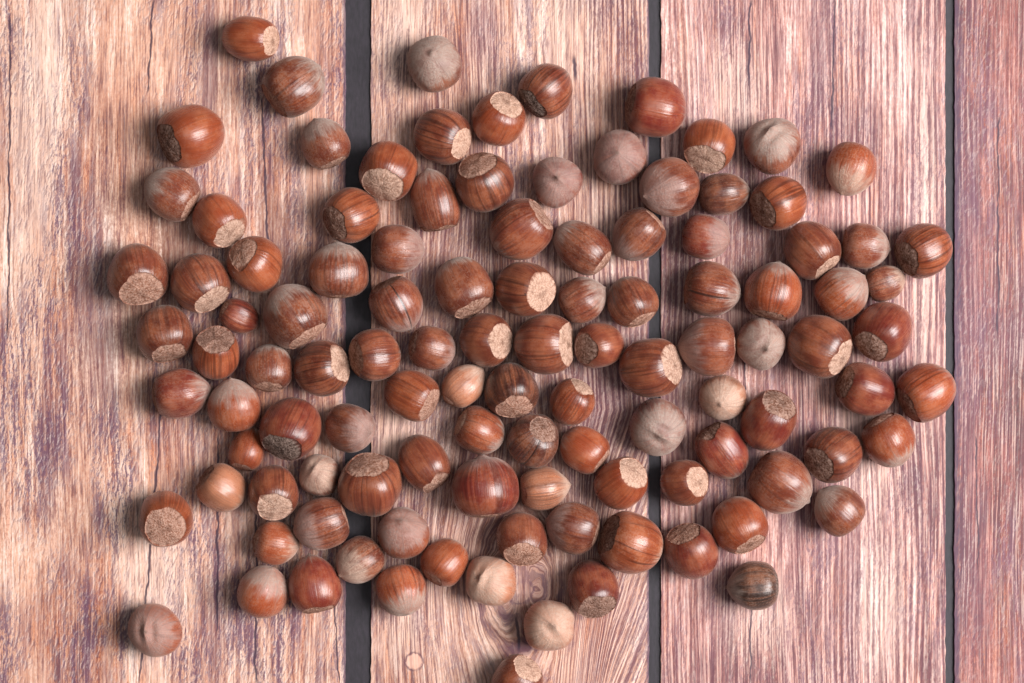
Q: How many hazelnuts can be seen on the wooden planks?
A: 111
